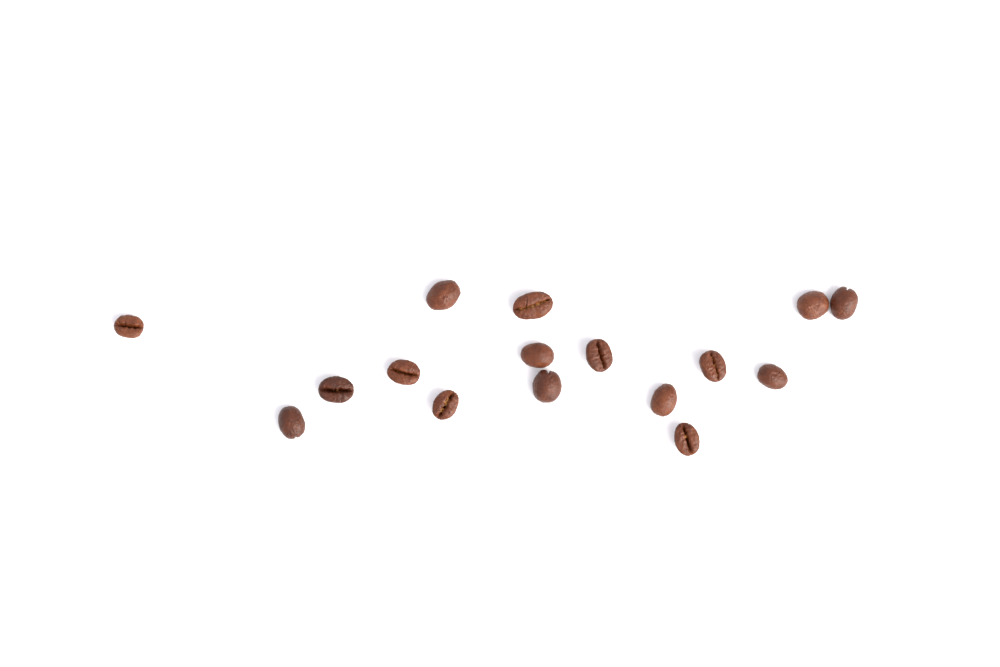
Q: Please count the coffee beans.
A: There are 16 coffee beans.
